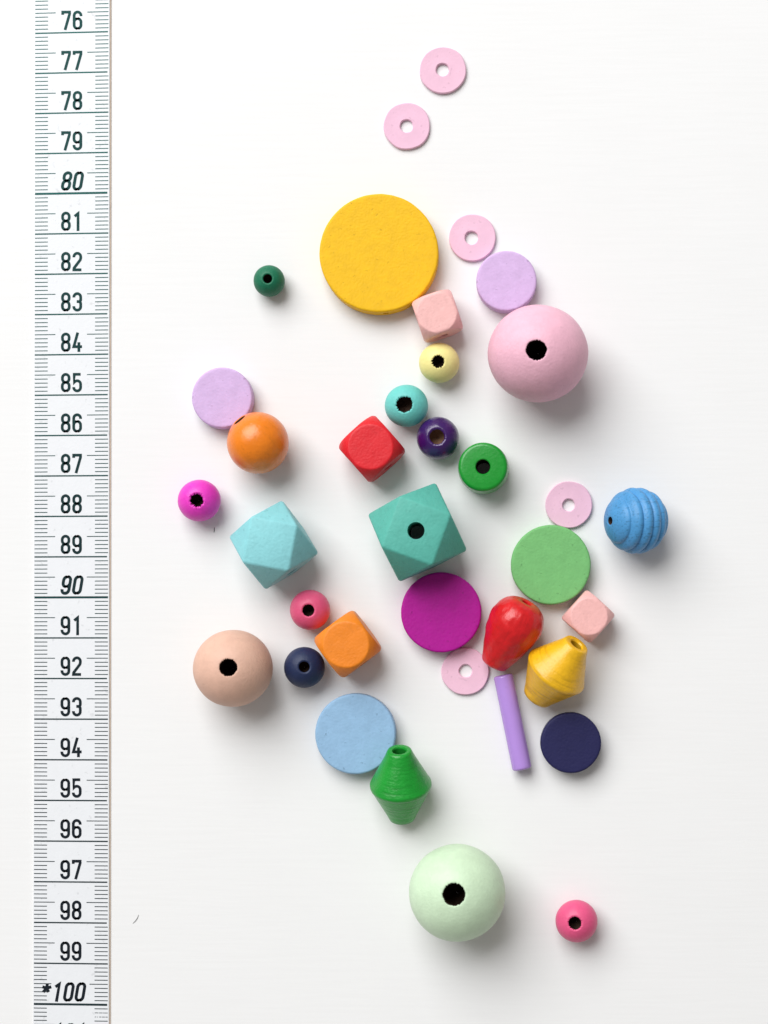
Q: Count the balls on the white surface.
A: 13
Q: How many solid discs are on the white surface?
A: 7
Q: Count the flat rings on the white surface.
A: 5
